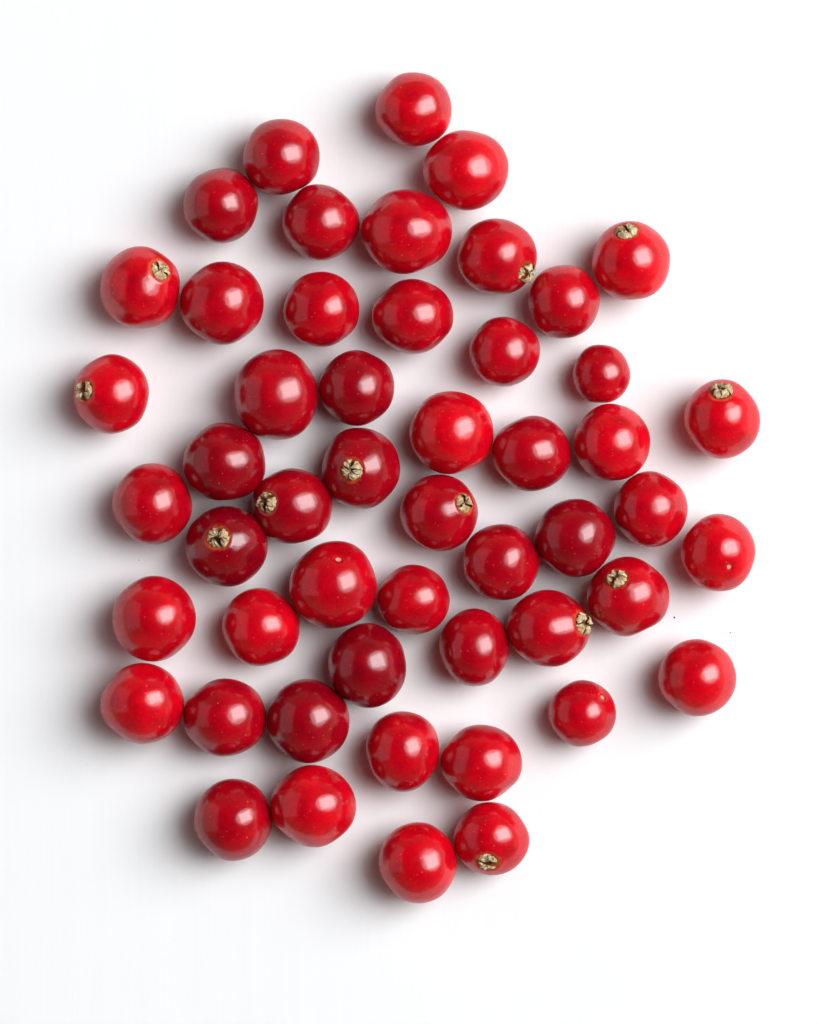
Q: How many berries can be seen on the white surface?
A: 51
